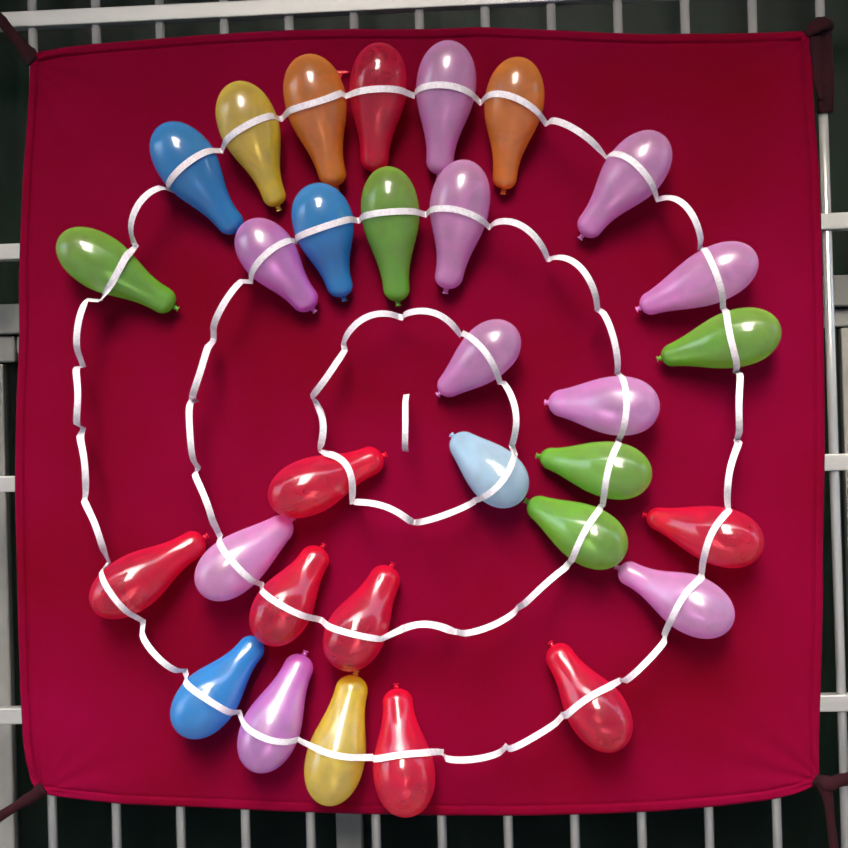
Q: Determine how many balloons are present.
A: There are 31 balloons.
